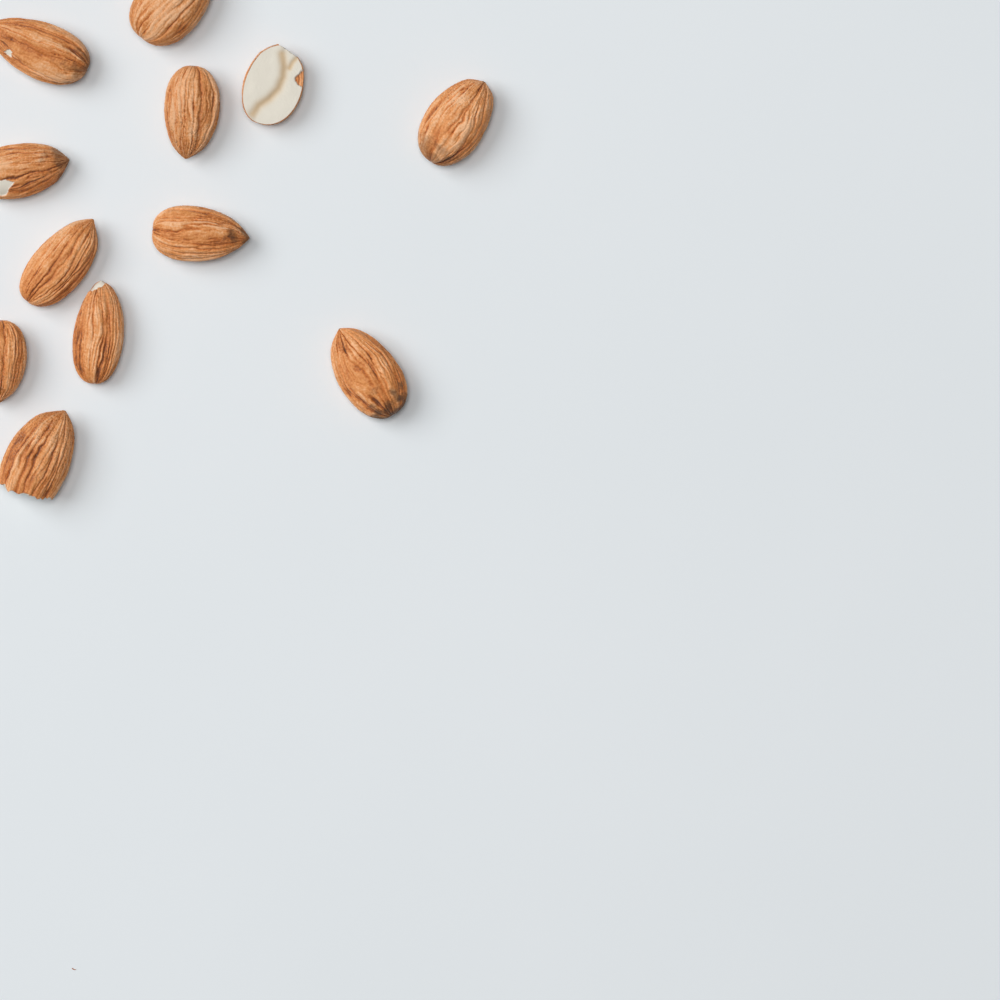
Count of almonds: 12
